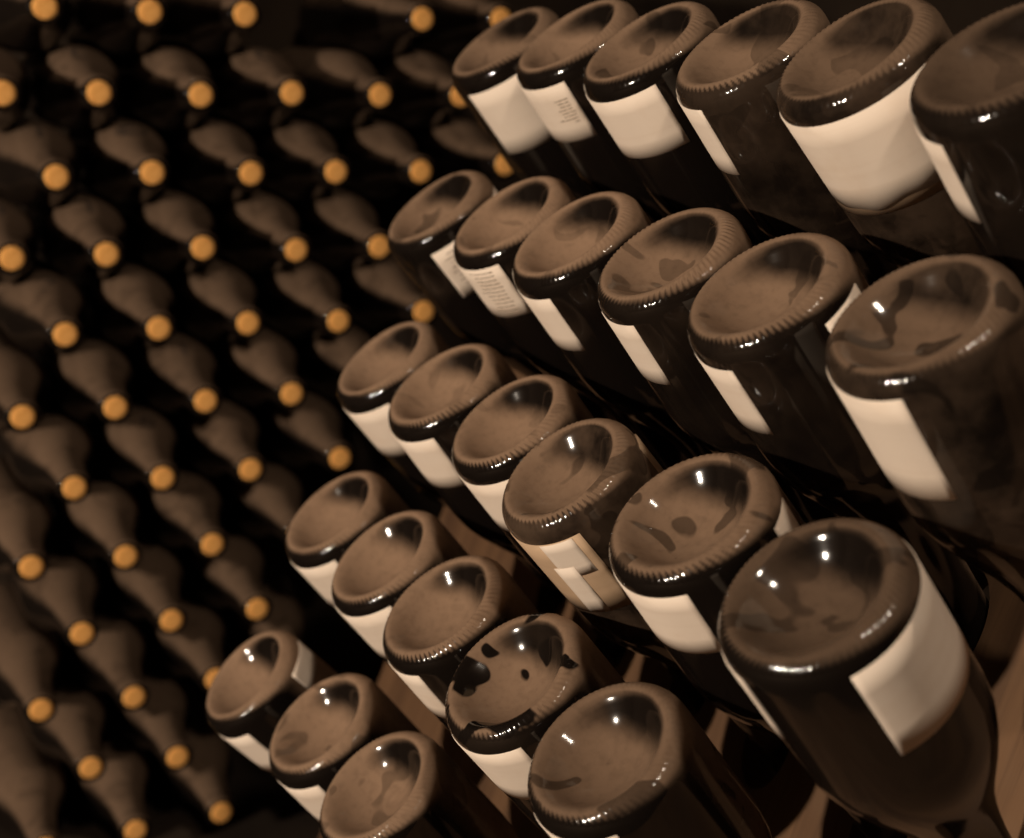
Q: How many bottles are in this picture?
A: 78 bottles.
